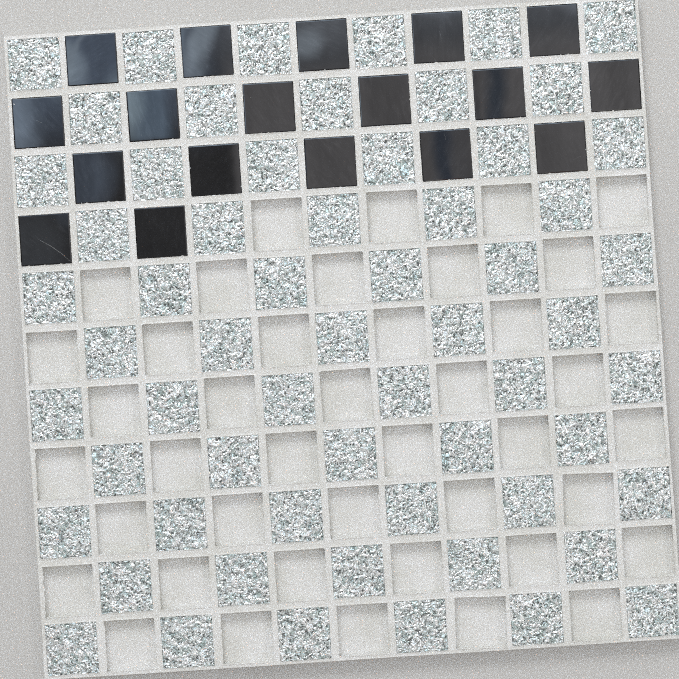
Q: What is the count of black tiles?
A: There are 18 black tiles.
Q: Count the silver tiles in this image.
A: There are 61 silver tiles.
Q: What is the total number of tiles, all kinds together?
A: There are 79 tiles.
